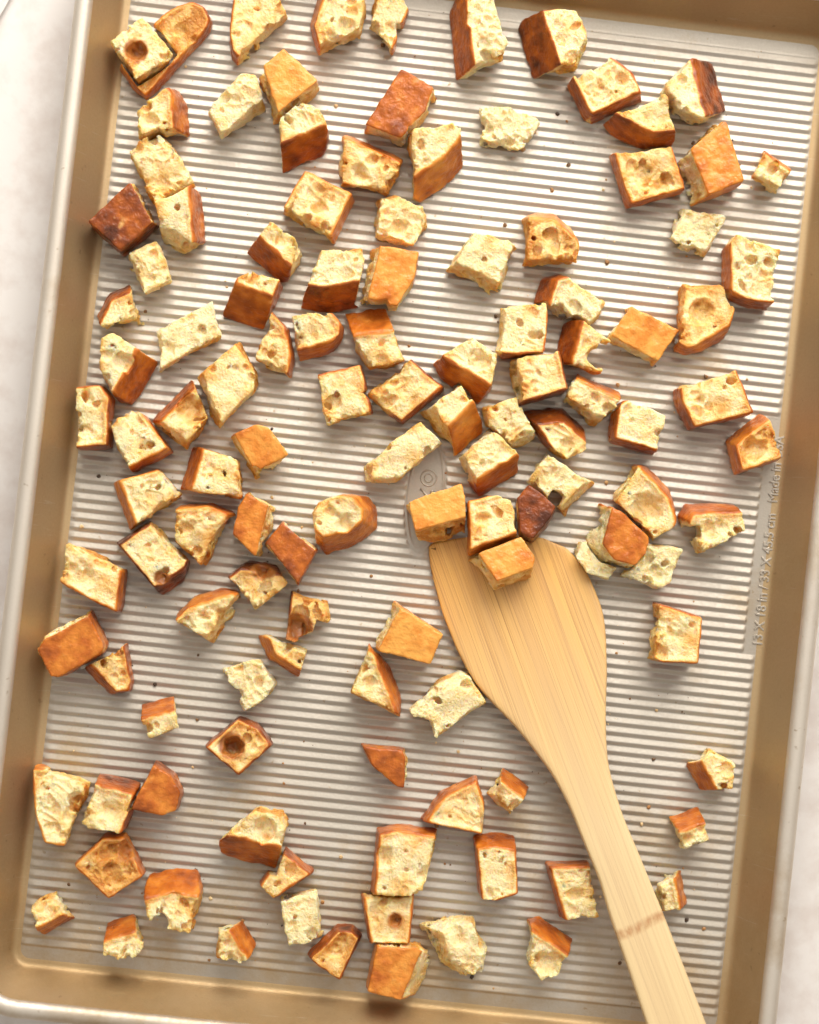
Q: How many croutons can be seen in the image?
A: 120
